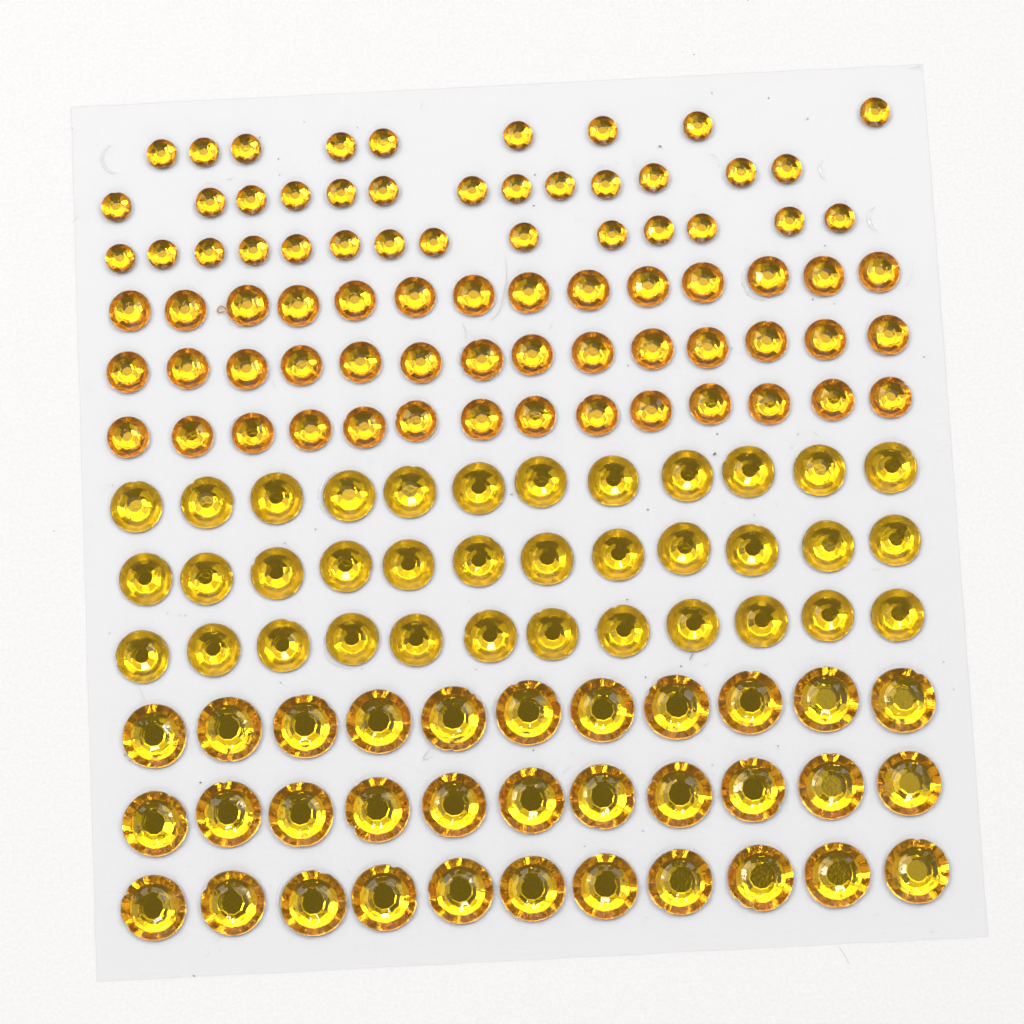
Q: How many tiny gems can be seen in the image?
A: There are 36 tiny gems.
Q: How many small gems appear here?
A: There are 42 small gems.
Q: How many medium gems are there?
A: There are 36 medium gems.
